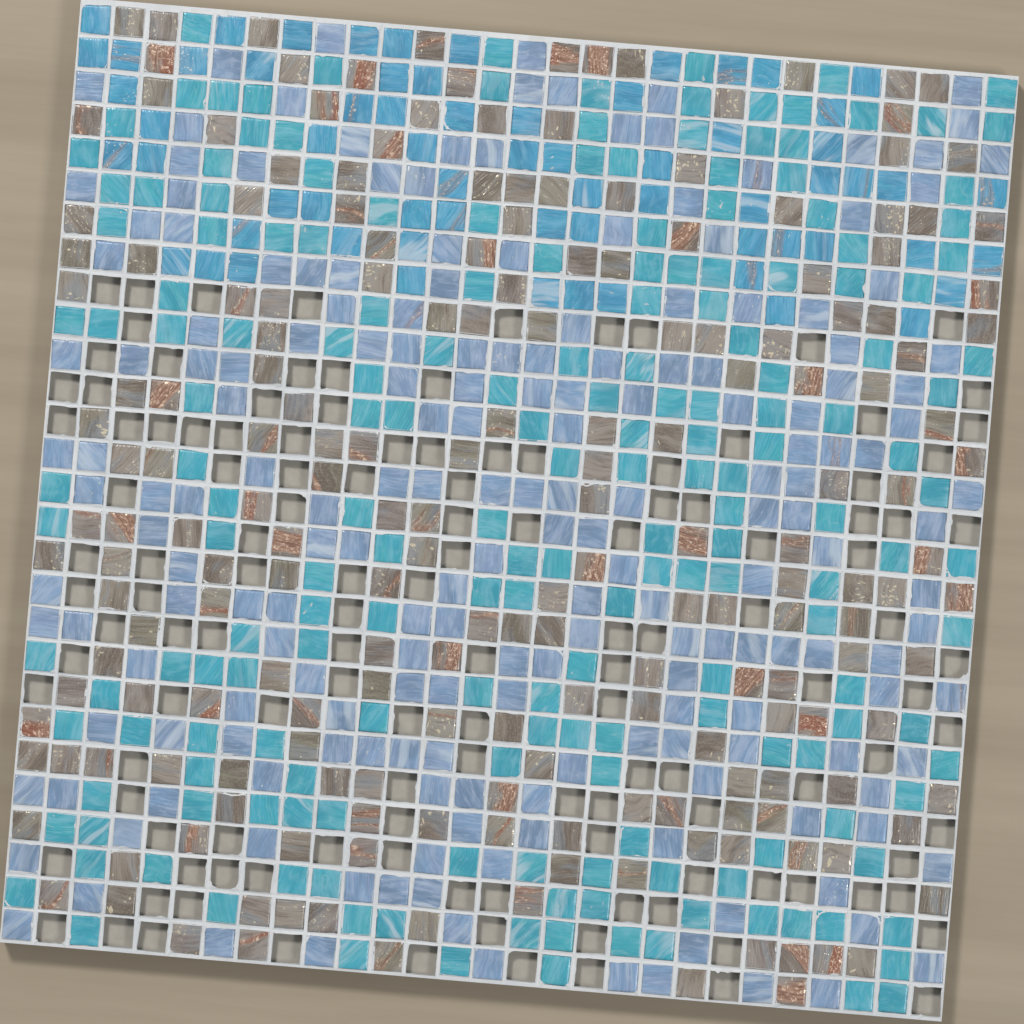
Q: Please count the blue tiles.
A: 66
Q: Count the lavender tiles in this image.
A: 196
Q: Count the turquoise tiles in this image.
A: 193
